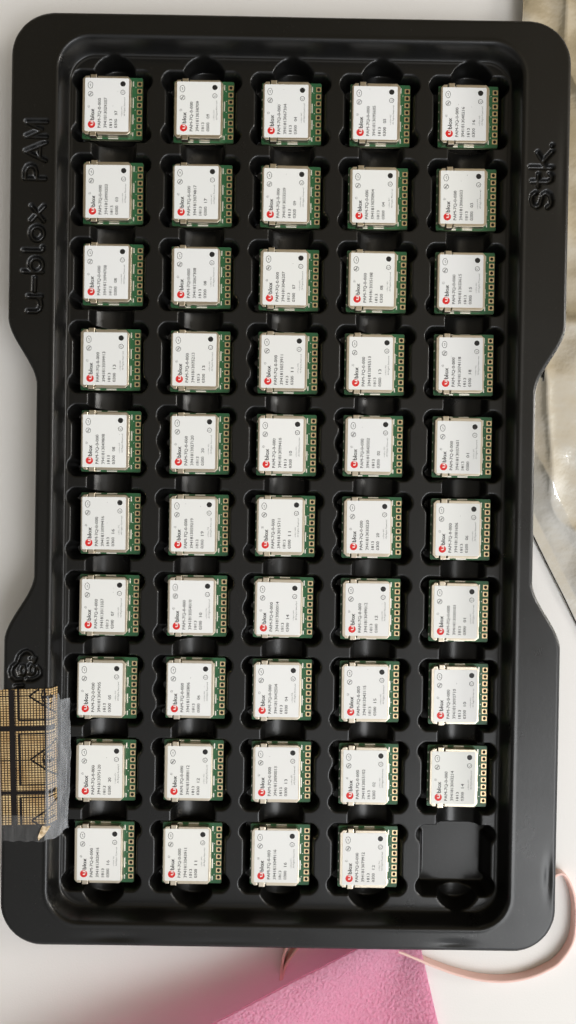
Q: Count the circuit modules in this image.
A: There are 49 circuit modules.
